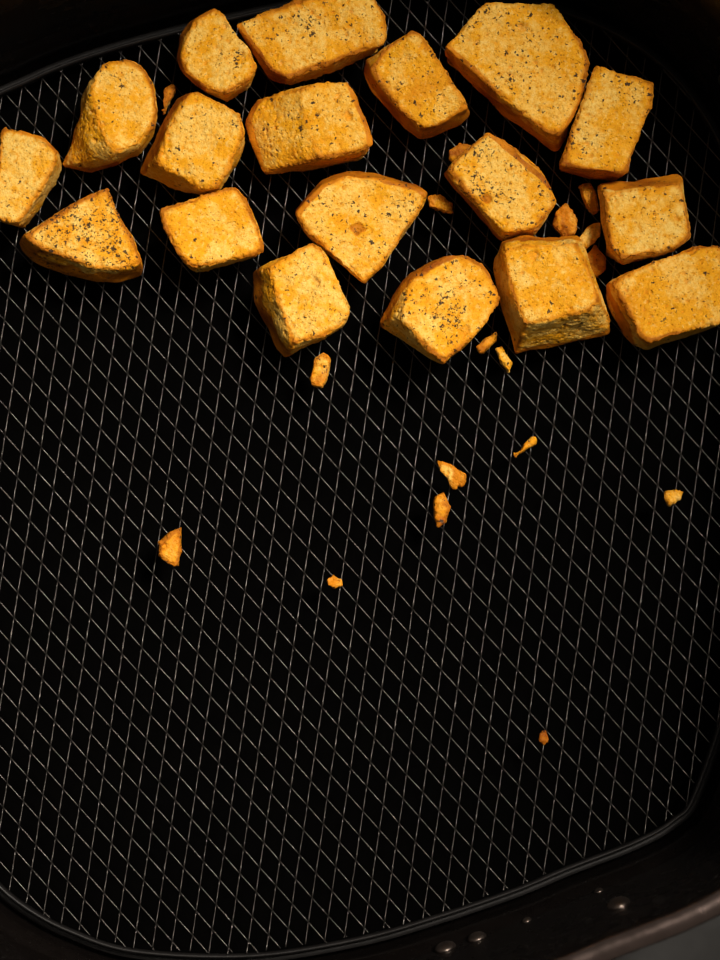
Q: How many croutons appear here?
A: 18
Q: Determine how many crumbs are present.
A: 17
